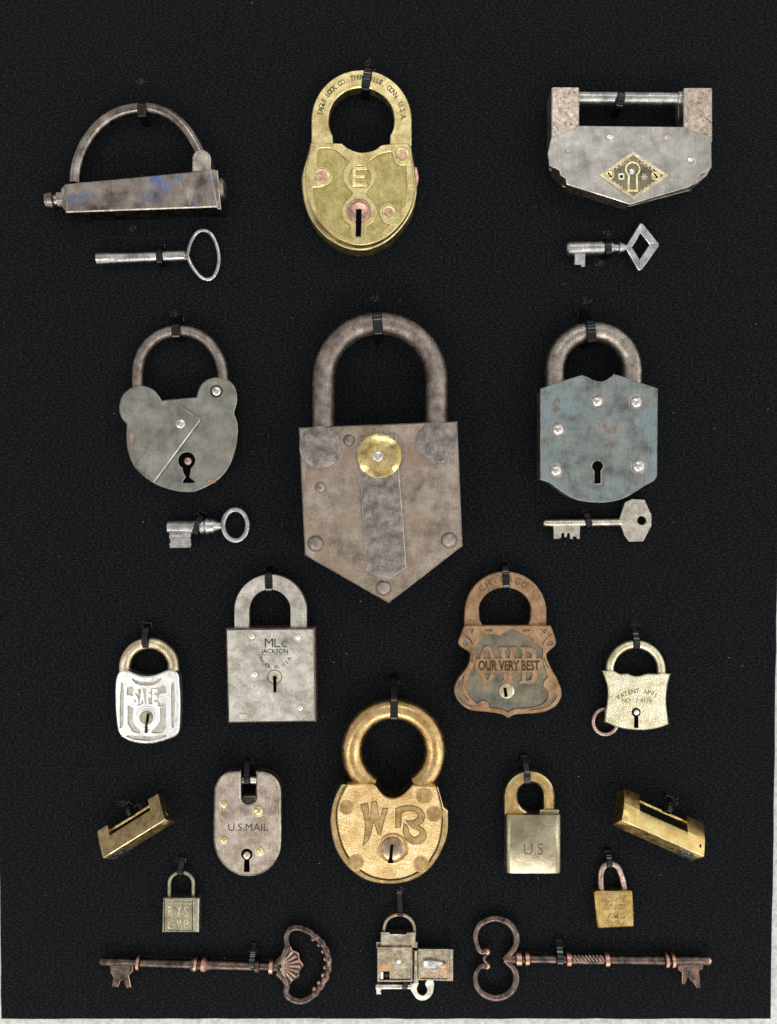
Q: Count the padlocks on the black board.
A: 18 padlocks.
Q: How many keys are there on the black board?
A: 7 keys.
